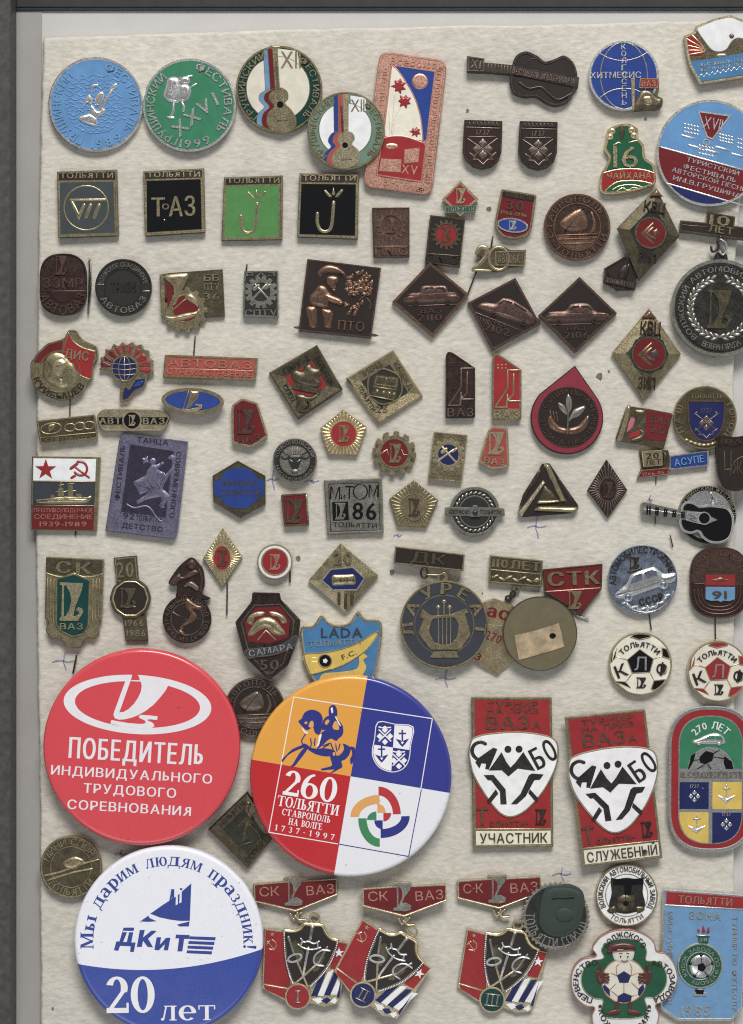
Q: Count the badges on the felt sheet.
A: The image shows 97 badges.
